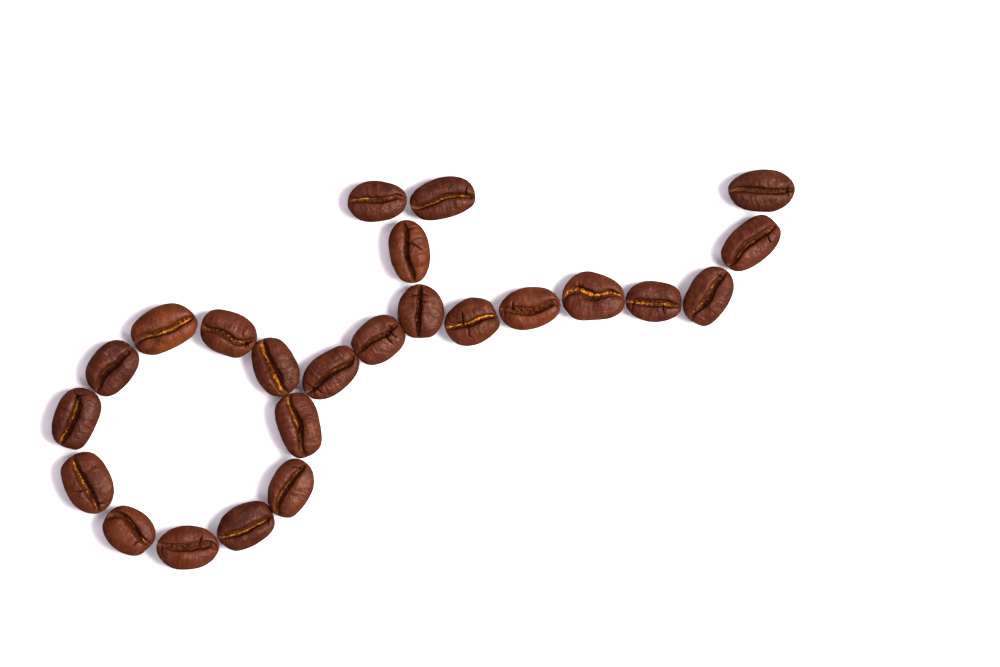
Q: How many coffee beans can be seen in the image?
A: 24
